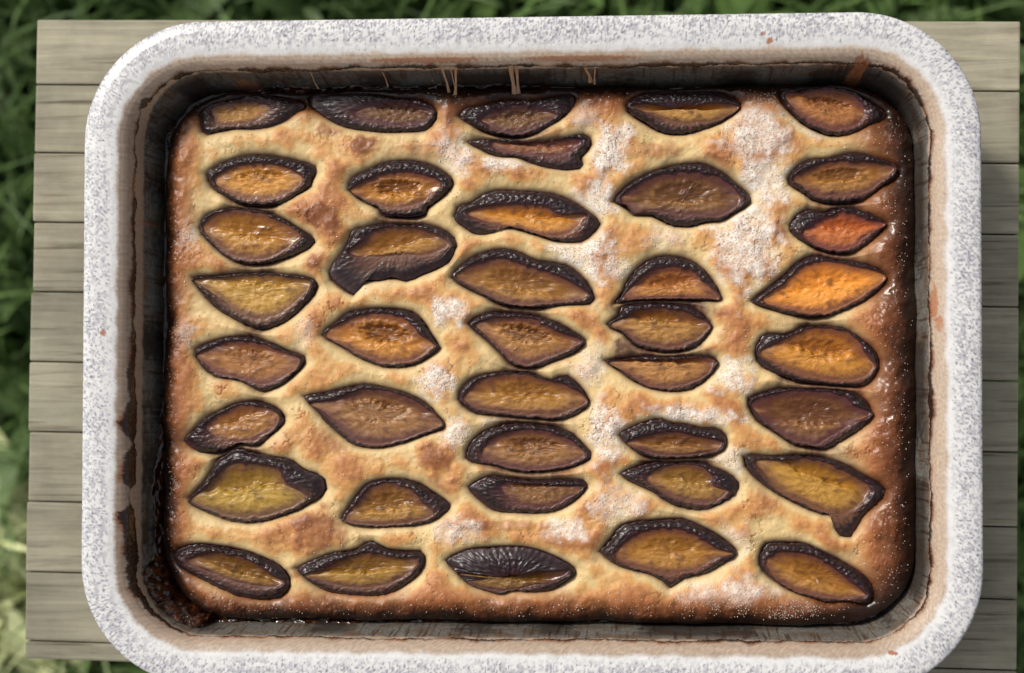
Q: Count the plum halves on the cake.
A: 40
